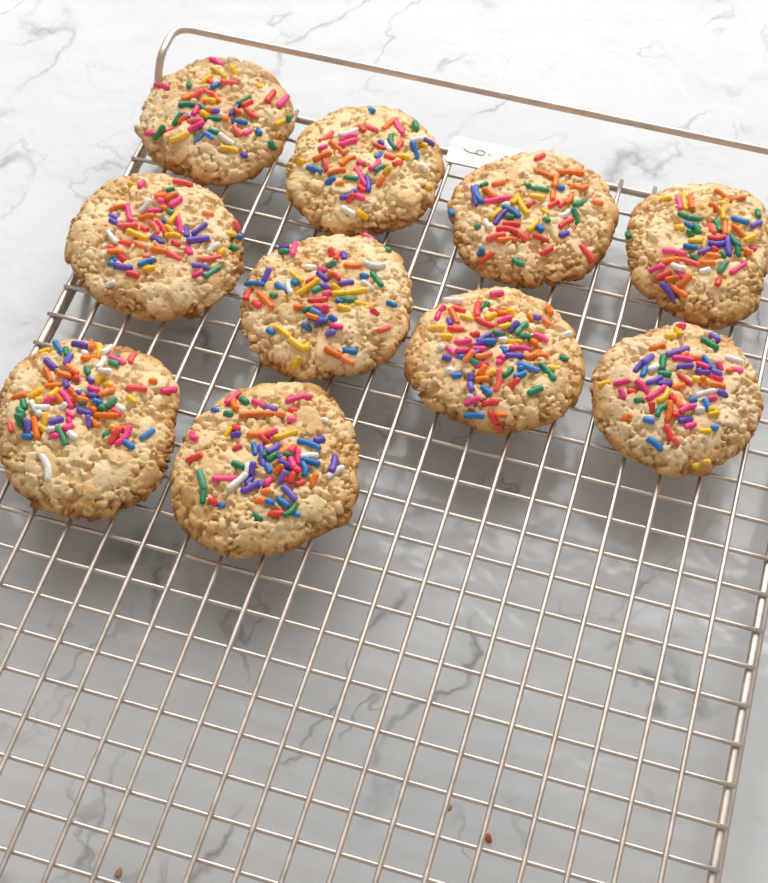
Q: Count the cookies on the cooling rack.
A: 10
